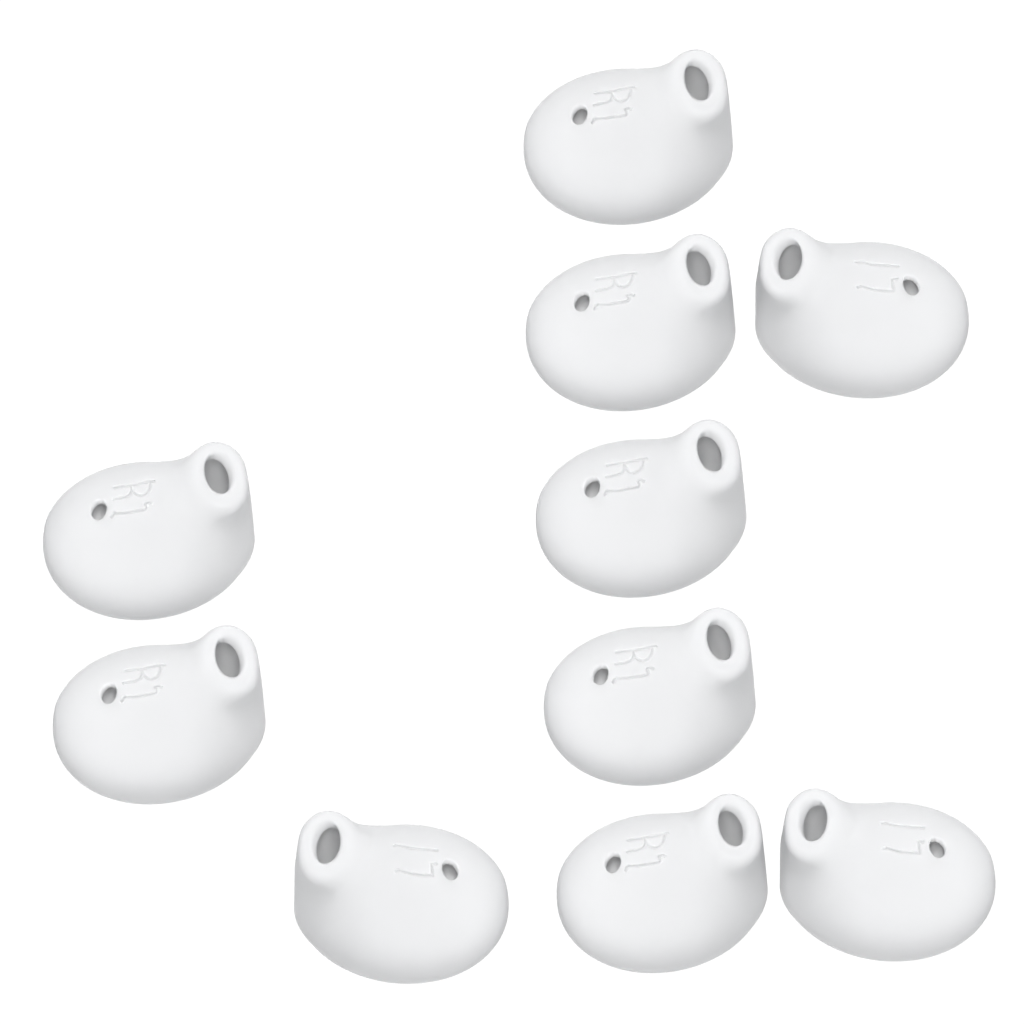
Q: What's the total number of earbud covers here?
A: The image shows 10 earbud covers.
